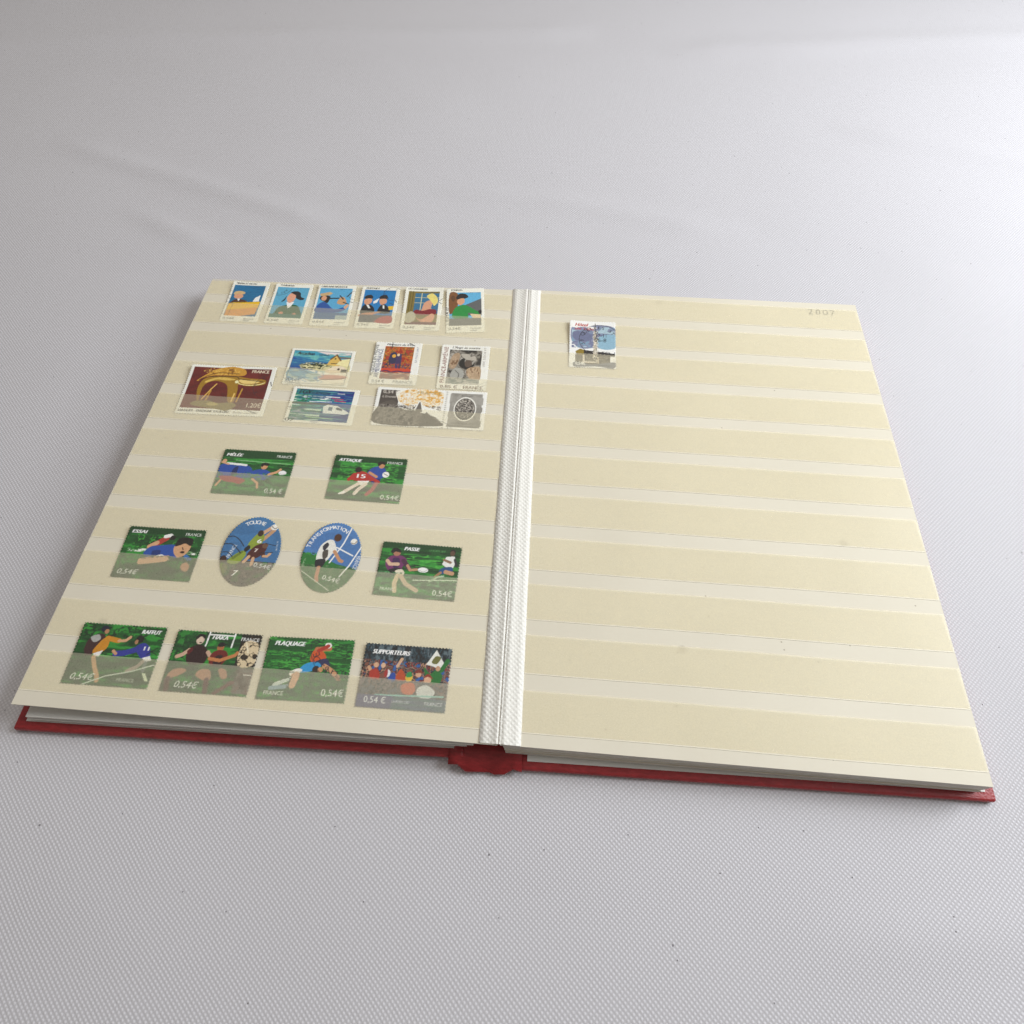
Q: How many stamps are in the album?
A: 23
